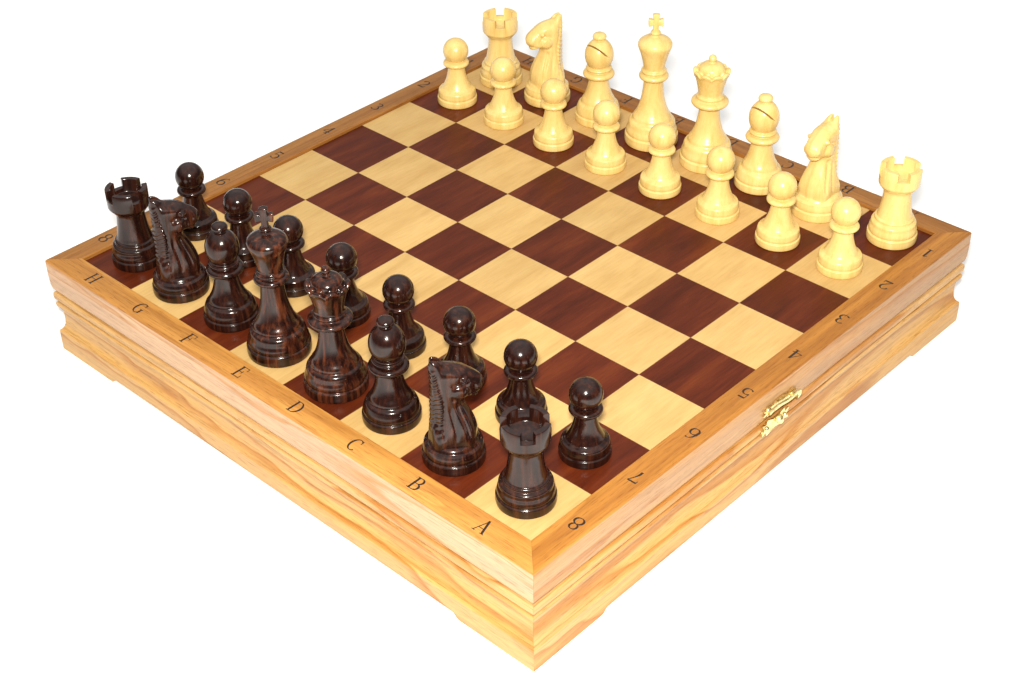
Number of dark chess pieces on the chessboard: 16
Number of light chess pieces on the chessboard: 16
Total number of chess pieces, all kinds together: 32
